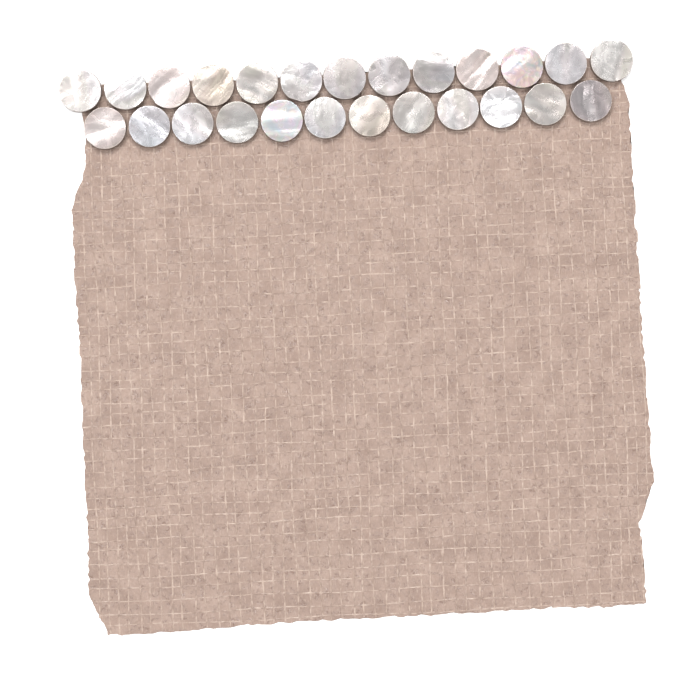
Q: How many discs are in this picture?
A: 25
